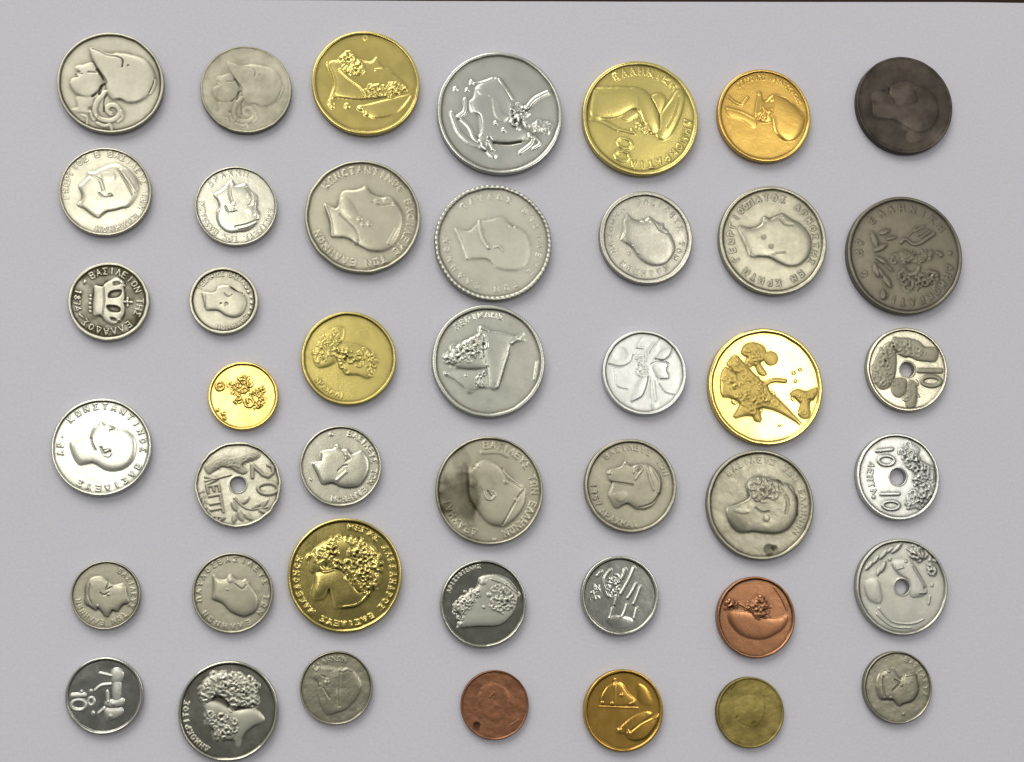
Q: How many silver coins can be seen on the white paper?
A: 30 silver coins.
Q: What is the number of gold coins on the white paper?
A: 9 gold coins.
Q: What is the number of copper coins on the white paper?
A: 2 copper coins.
